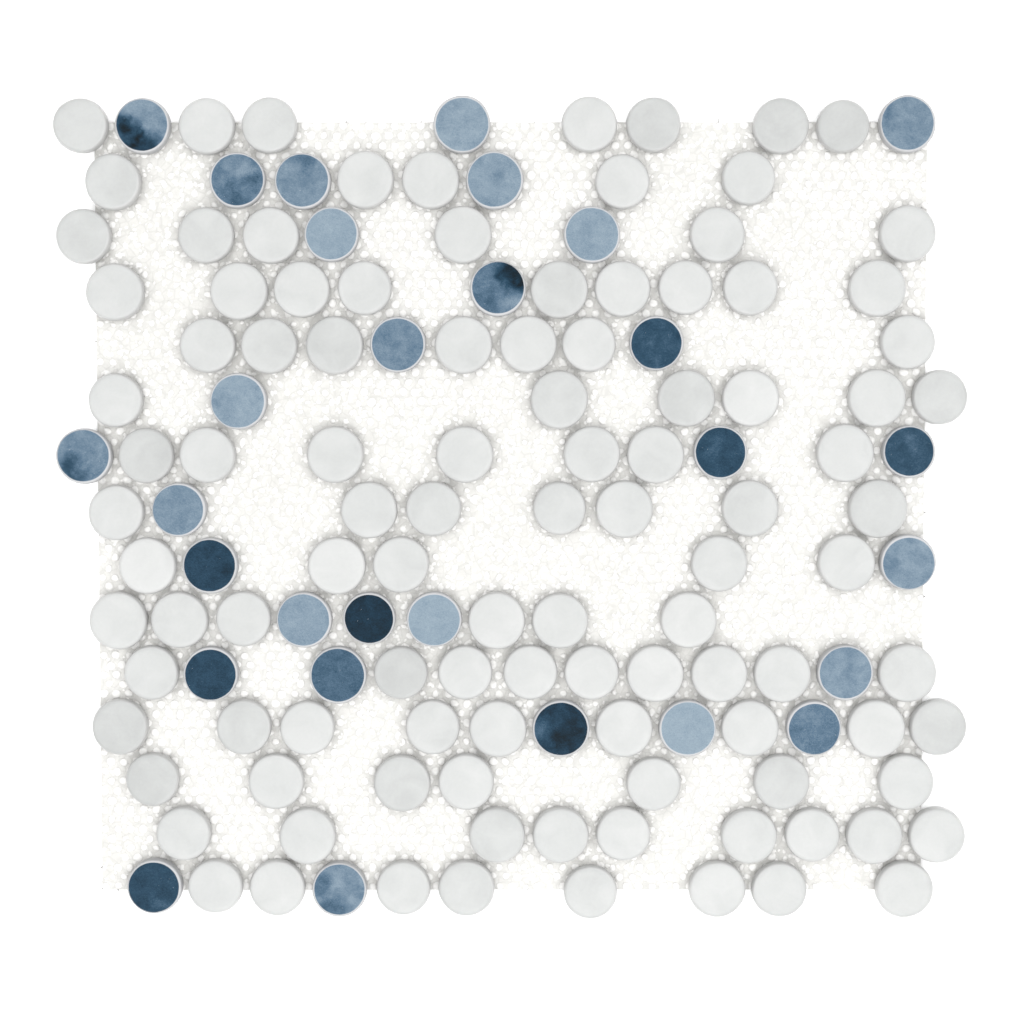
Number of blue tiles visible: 29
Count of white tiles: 107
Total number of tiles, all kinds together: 136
